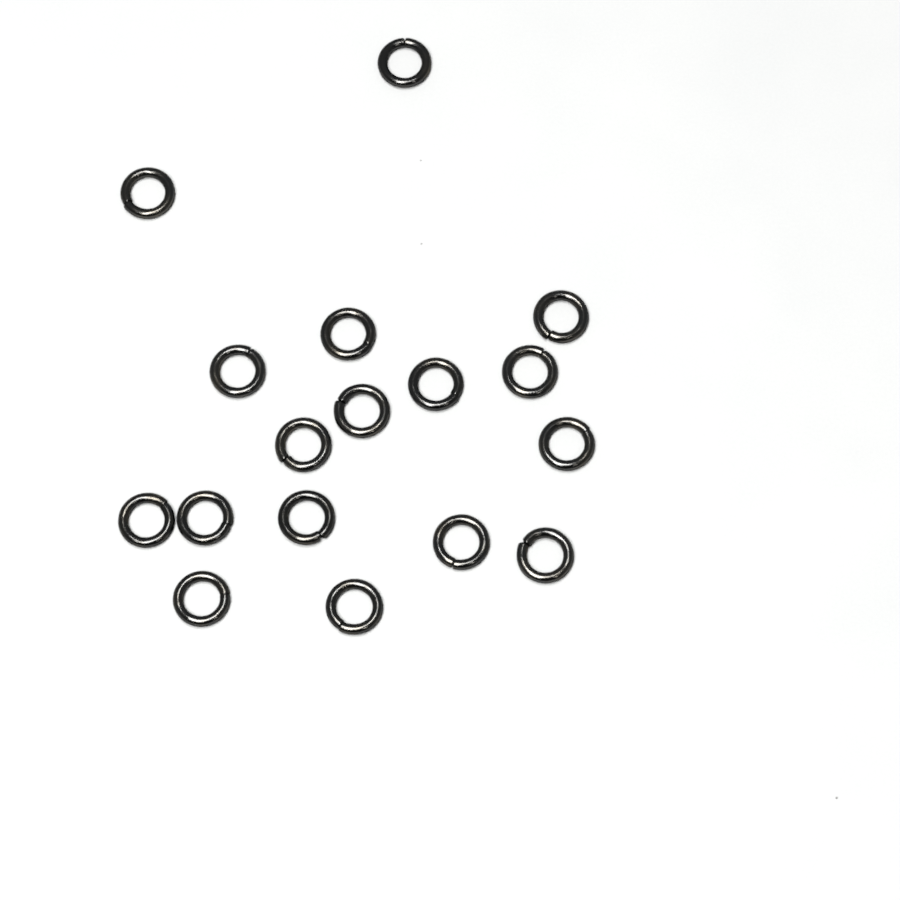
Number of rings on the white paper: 17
